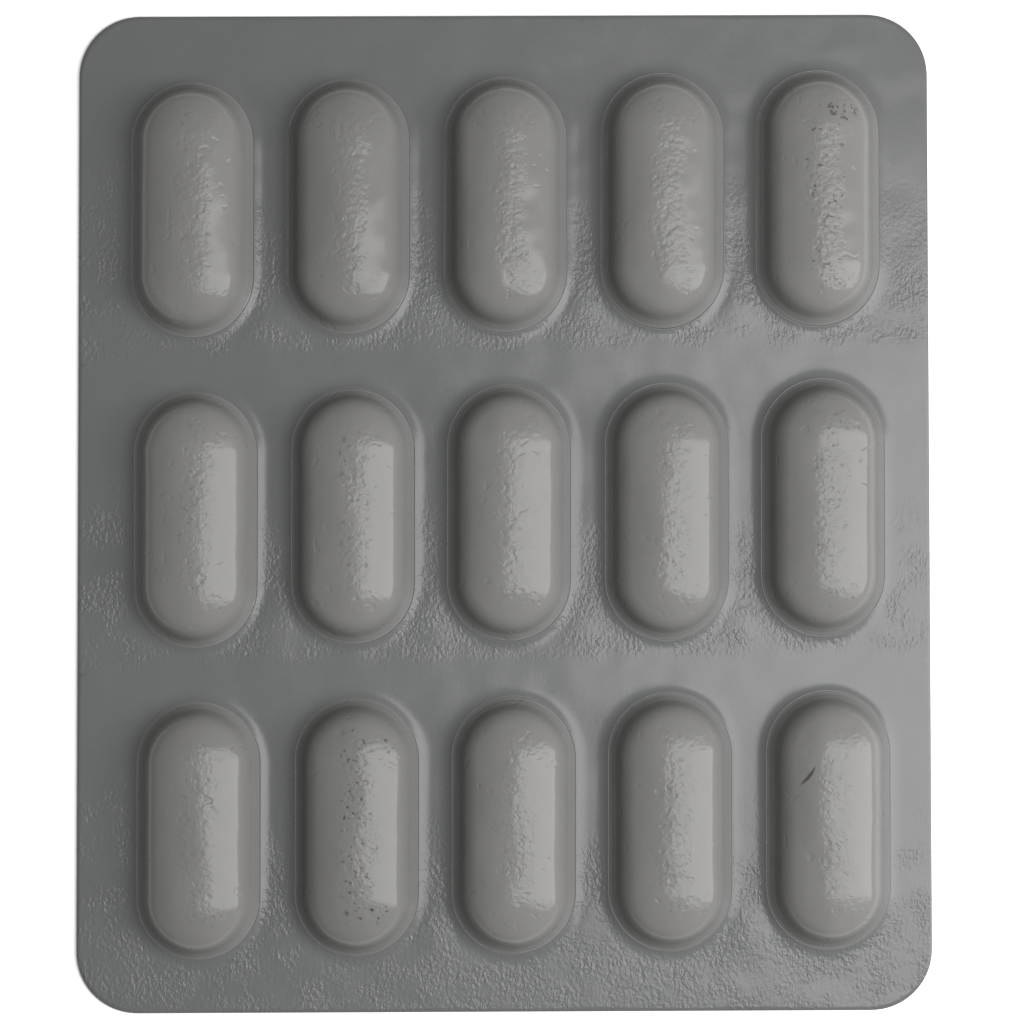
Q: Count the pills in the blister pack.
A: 15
